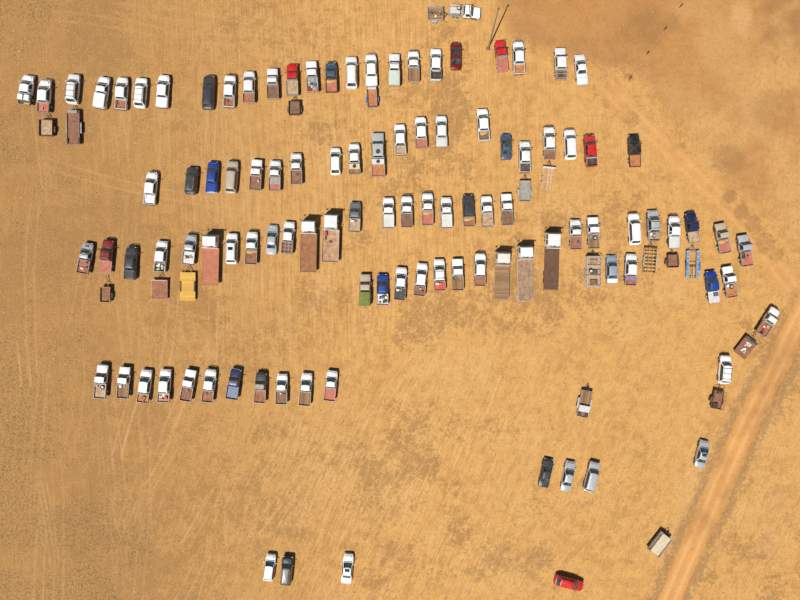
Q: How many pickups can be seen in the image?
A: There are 80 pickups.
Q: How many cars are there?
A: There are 22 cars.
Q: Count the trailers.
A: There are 18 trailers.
